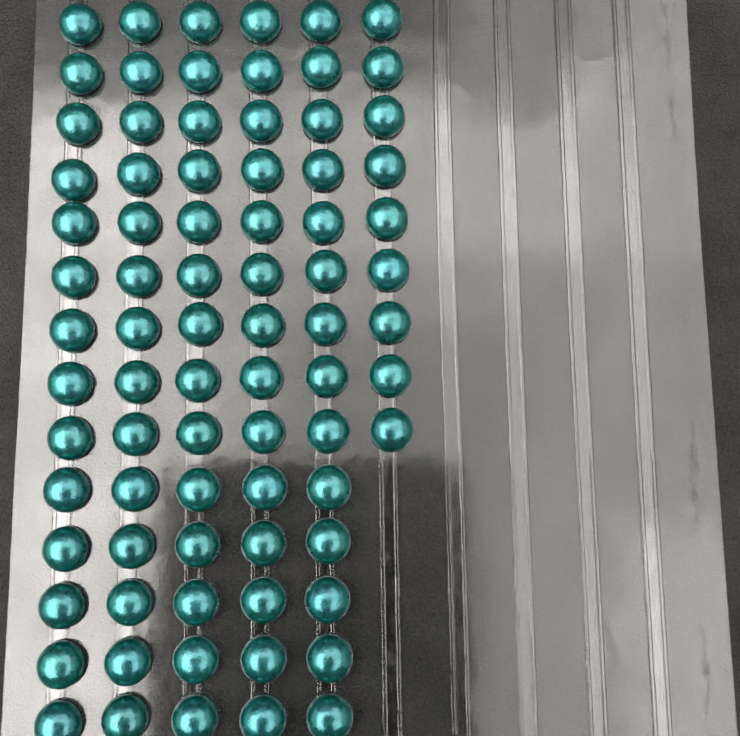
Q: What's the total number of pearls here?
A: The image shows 79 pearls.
